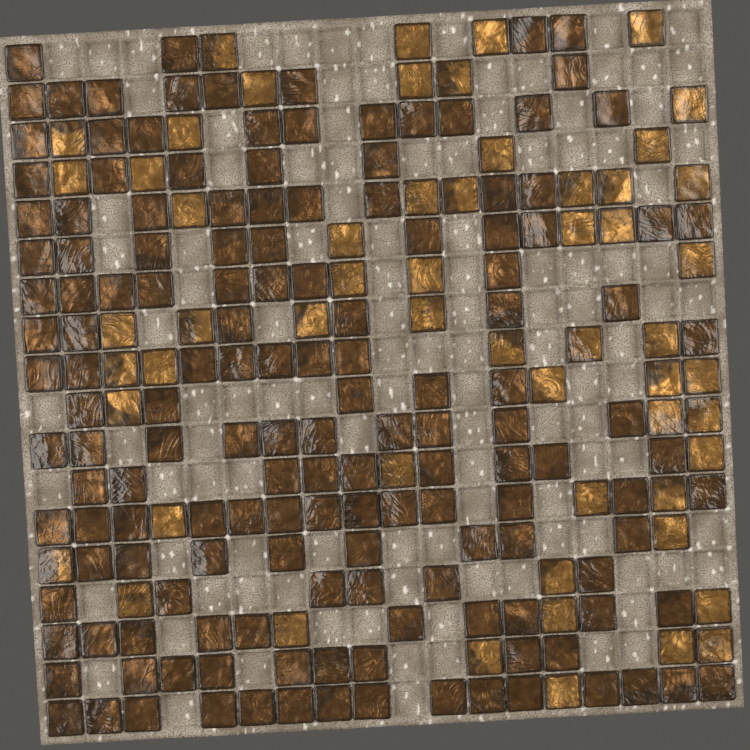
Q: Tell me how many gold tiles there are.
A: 57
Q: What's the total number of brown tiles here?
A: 152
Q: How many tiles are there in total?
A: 209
